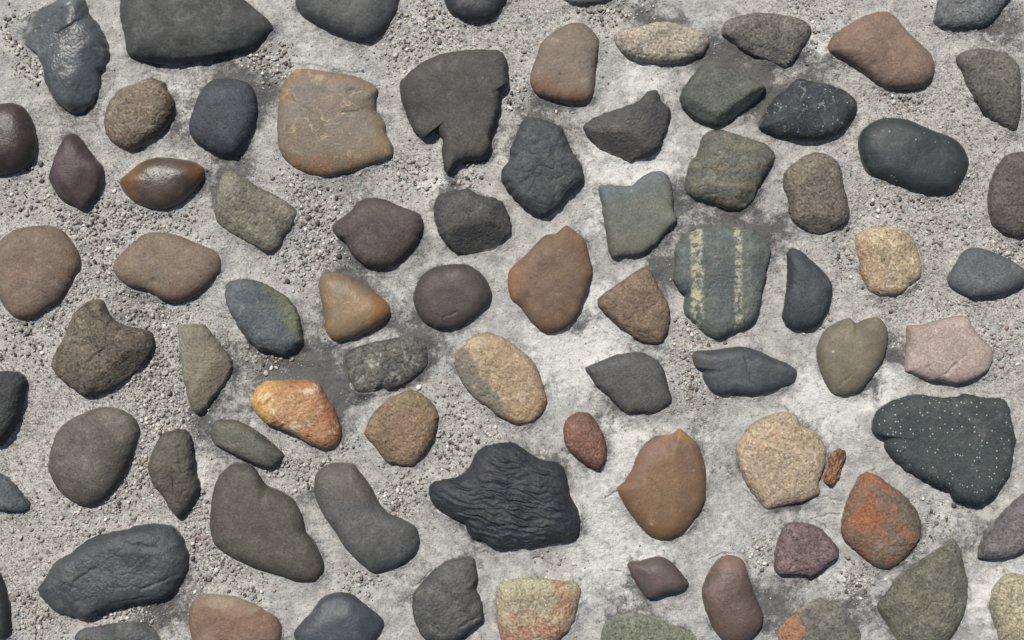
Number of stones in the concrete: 79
